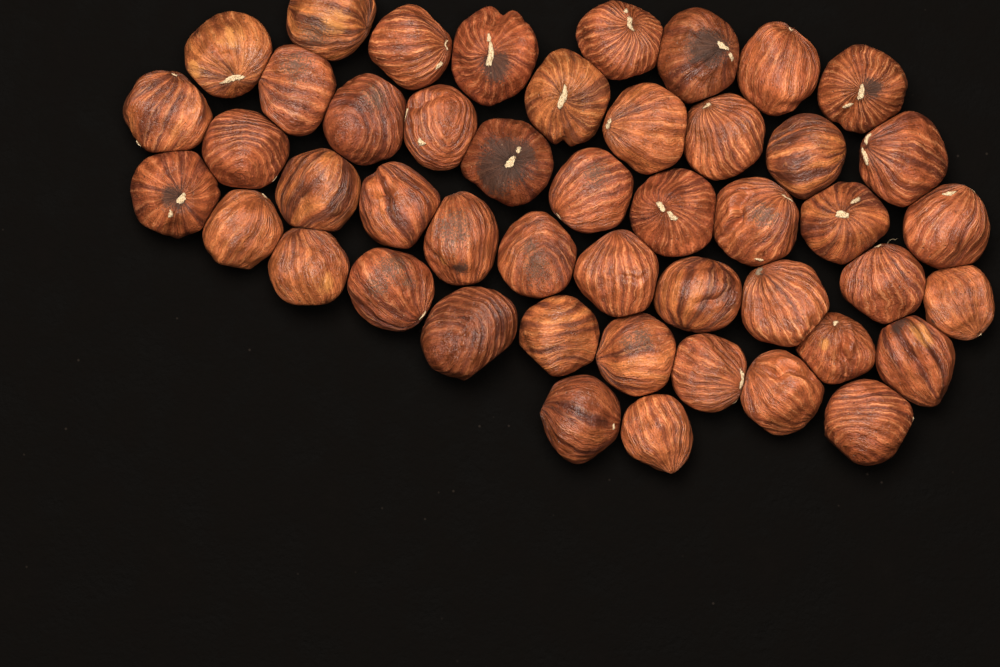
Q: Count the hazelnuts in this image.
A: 47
